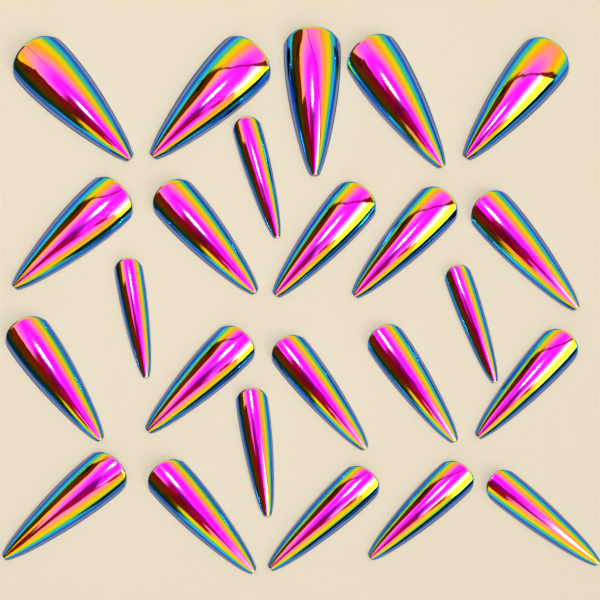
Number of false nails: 24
